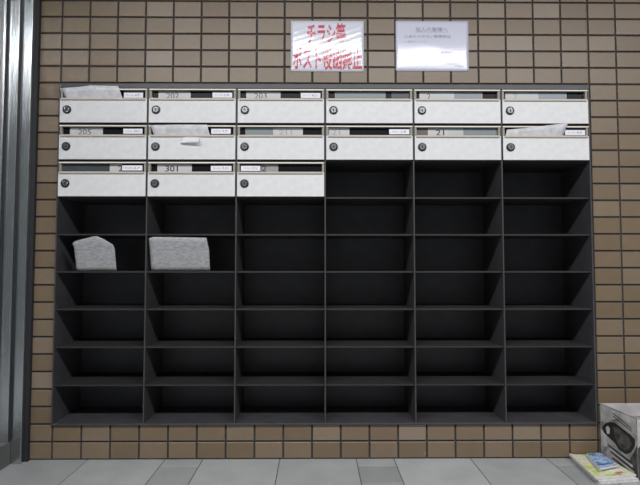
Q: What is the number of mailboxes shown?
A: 15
